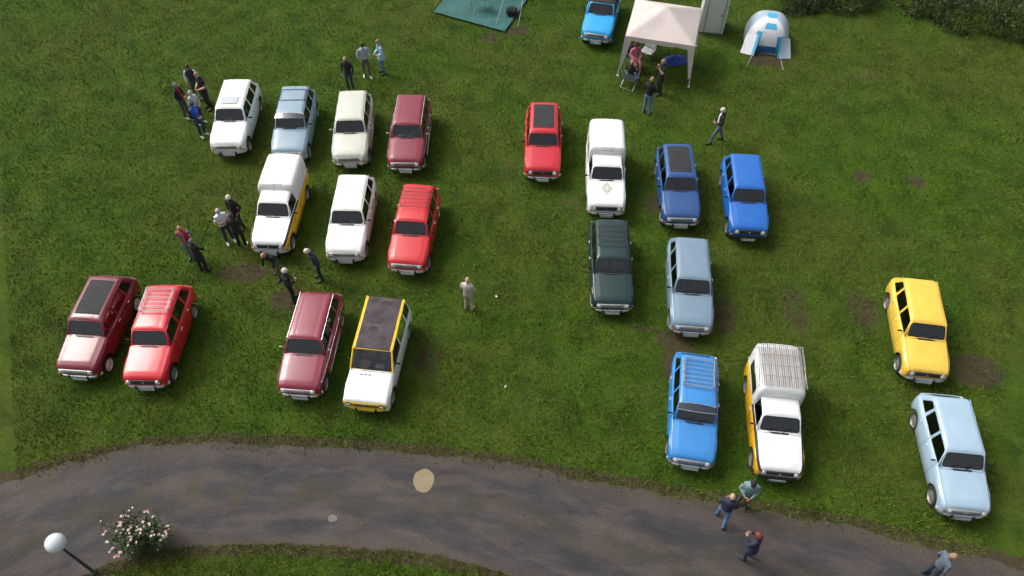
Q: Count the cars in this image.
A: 22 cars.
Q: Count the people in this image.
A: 26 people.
